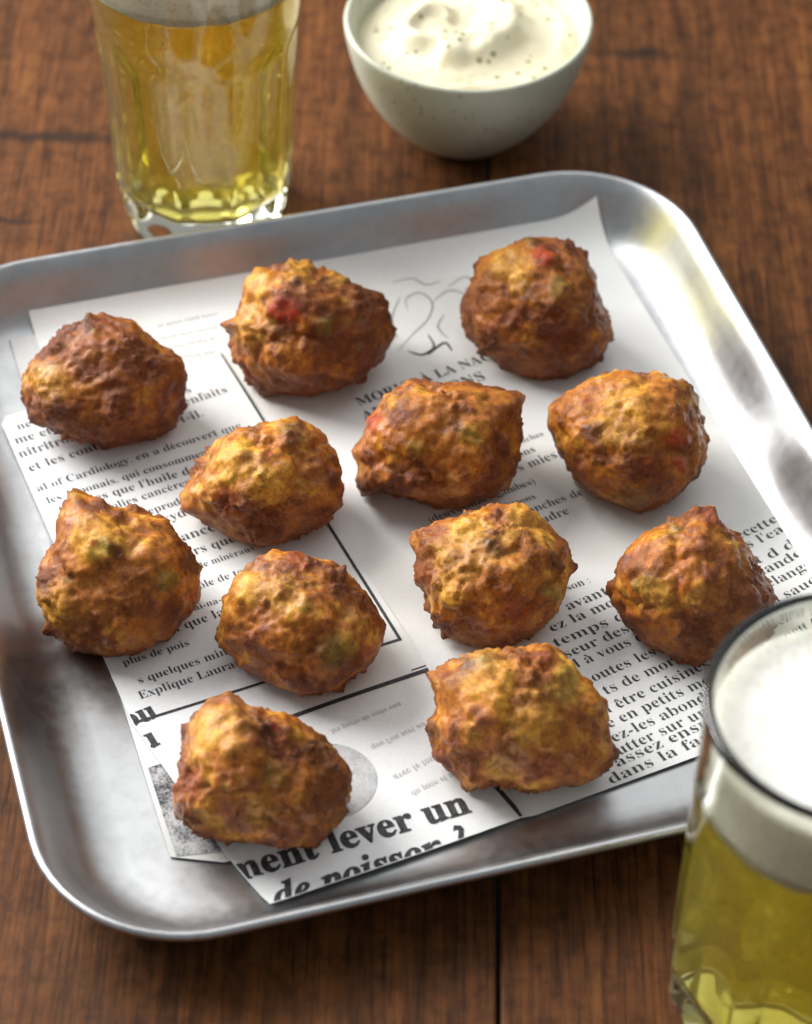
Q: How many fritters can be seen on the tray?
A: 12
